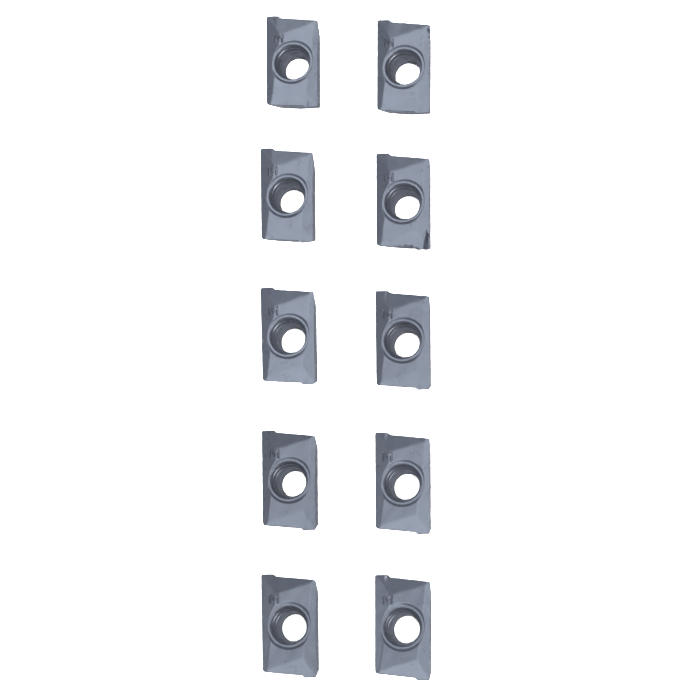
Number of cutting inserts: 10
